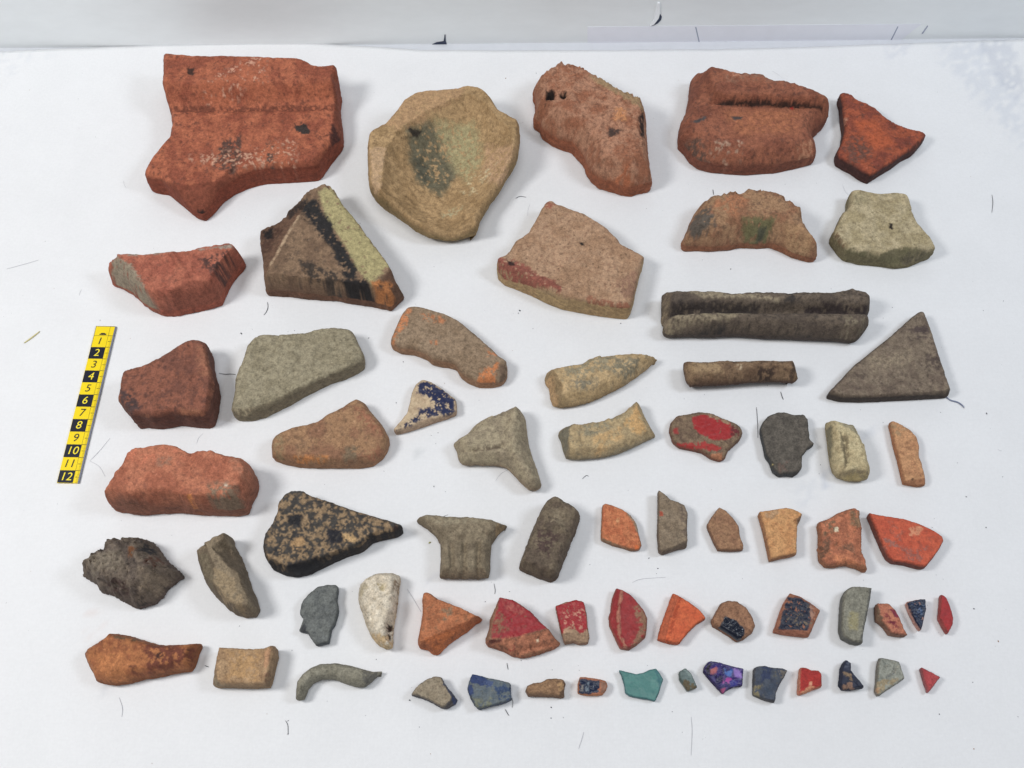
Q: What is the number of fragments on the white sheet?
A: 65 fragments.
